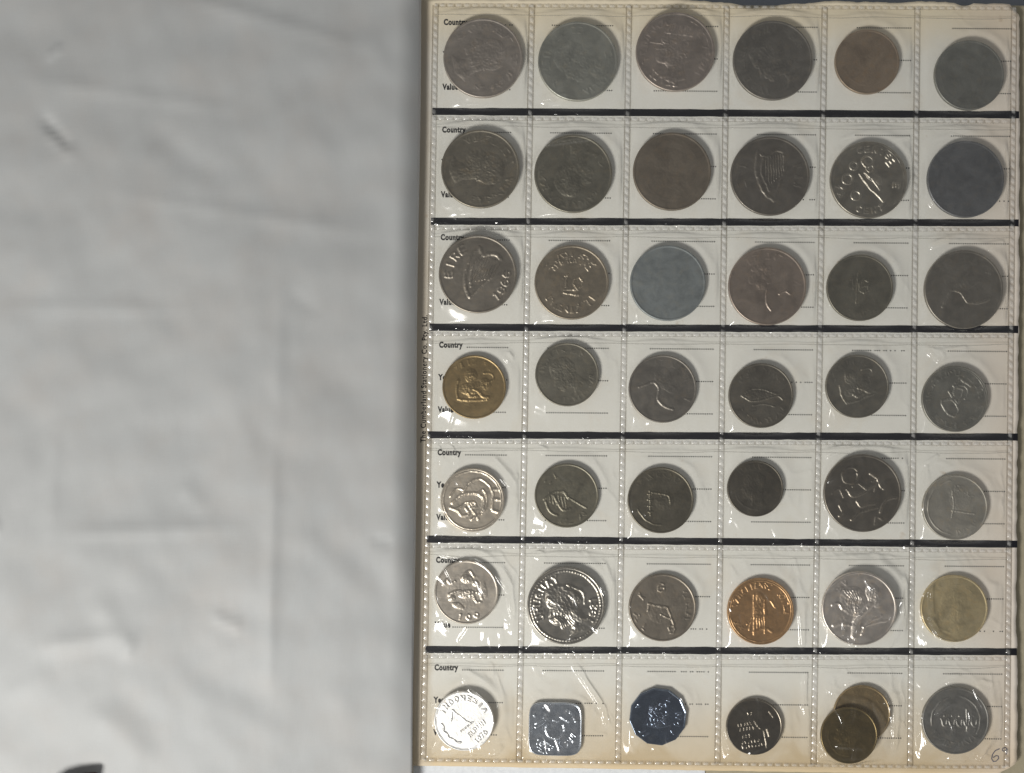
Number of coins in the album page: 43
